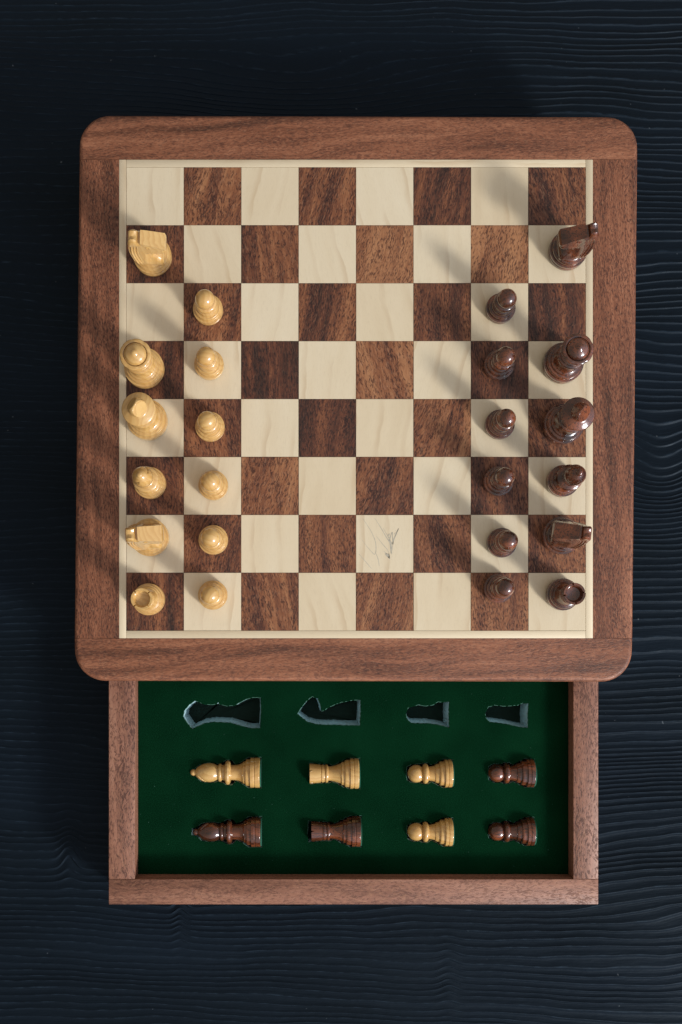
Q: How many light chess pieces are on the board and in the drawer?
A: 16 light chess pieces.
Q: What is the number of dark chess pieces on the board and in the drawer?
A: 16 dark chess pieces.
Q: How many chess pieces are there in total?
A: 32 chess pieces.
